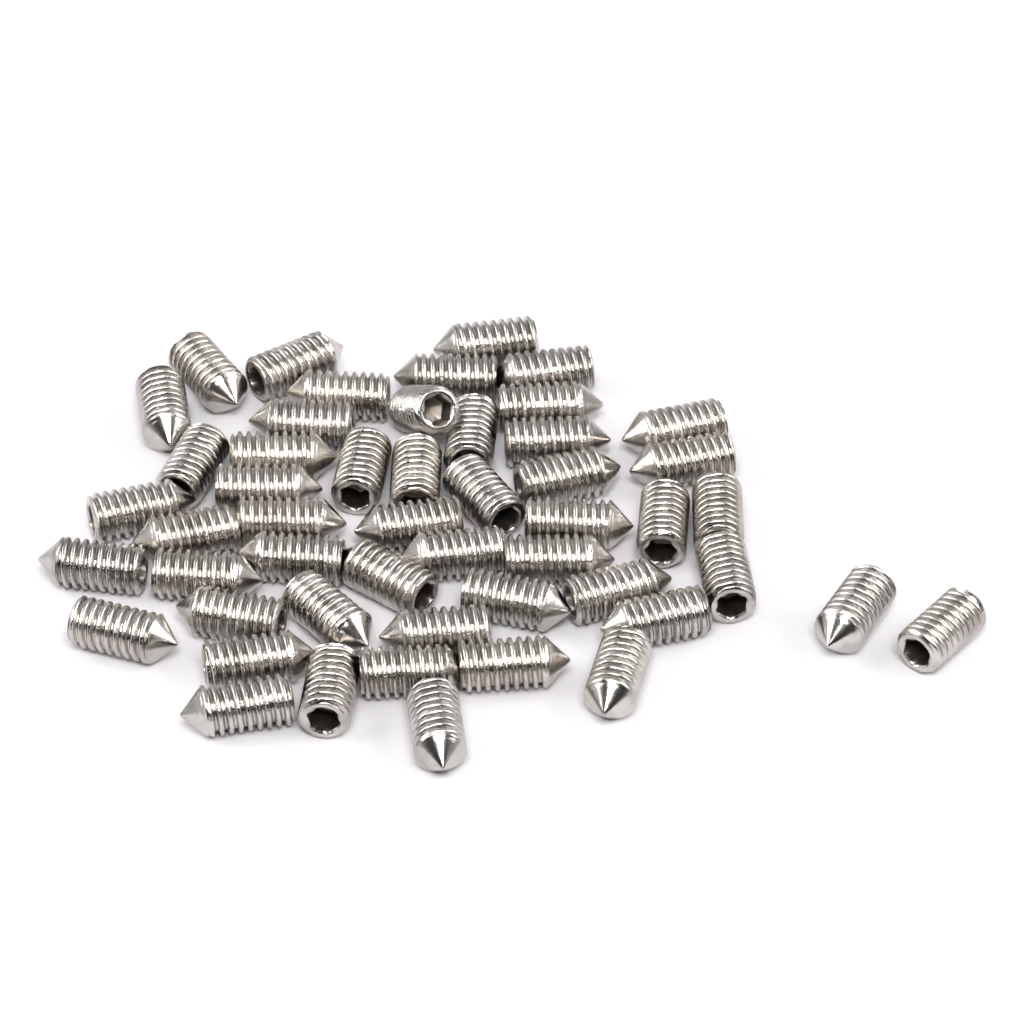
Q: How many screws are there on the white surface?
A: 51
